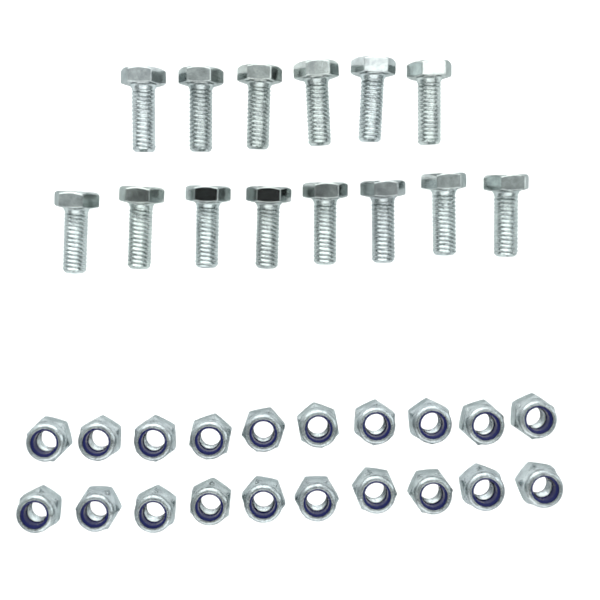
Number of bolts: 14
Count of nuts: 20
